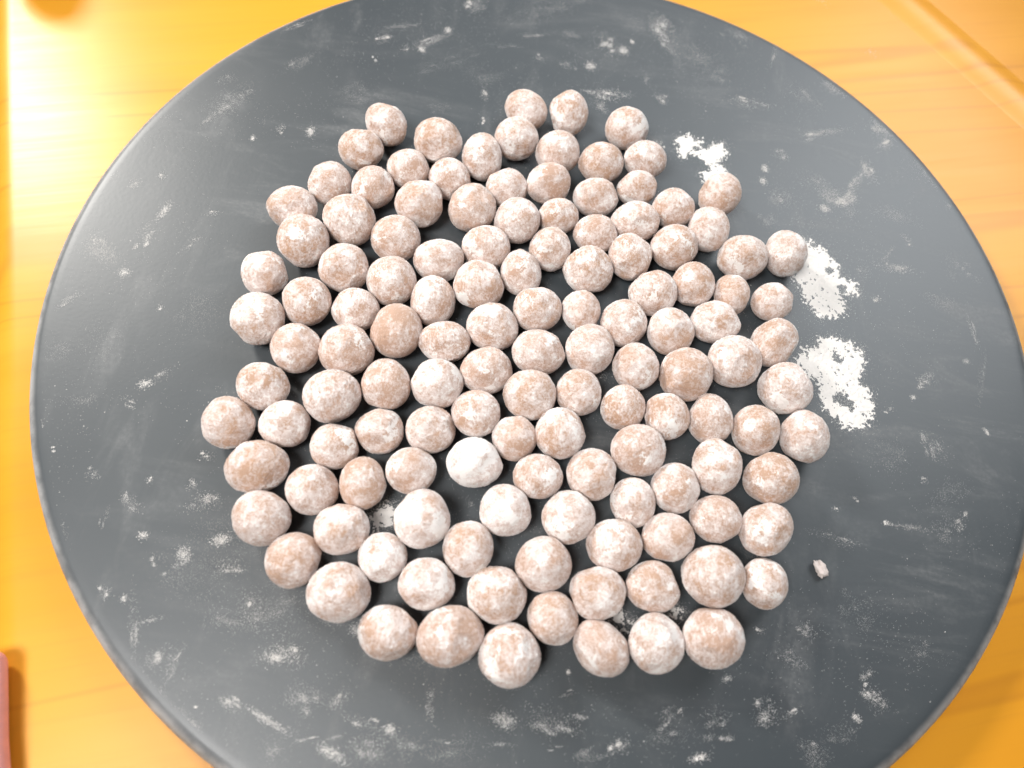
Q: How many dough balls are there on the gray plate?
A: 129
